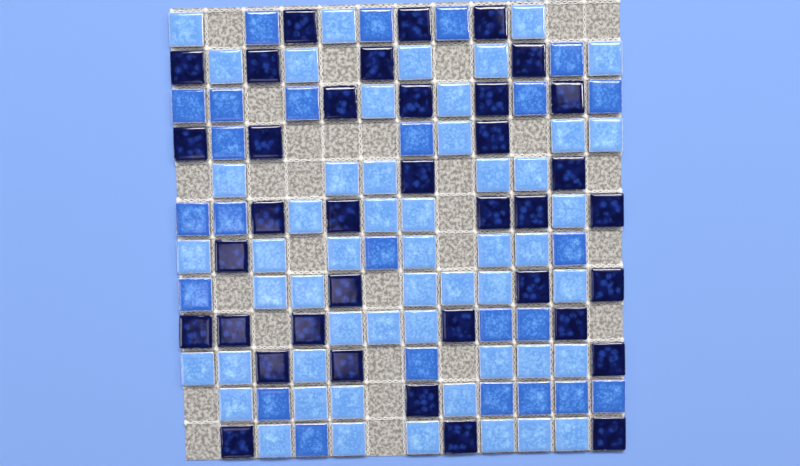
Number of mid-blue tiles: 25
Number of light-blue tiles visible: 53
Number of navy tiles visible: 37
